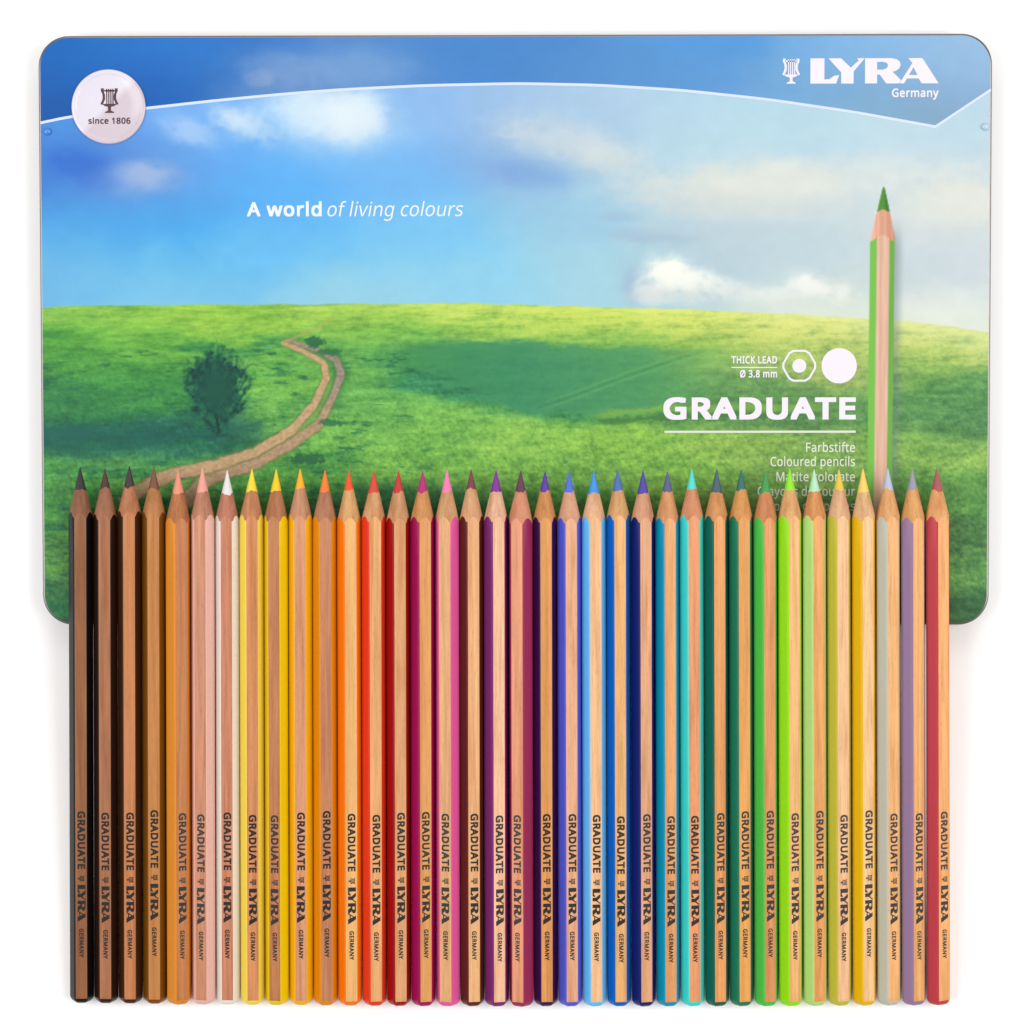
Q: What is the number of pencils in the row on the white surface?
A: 36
